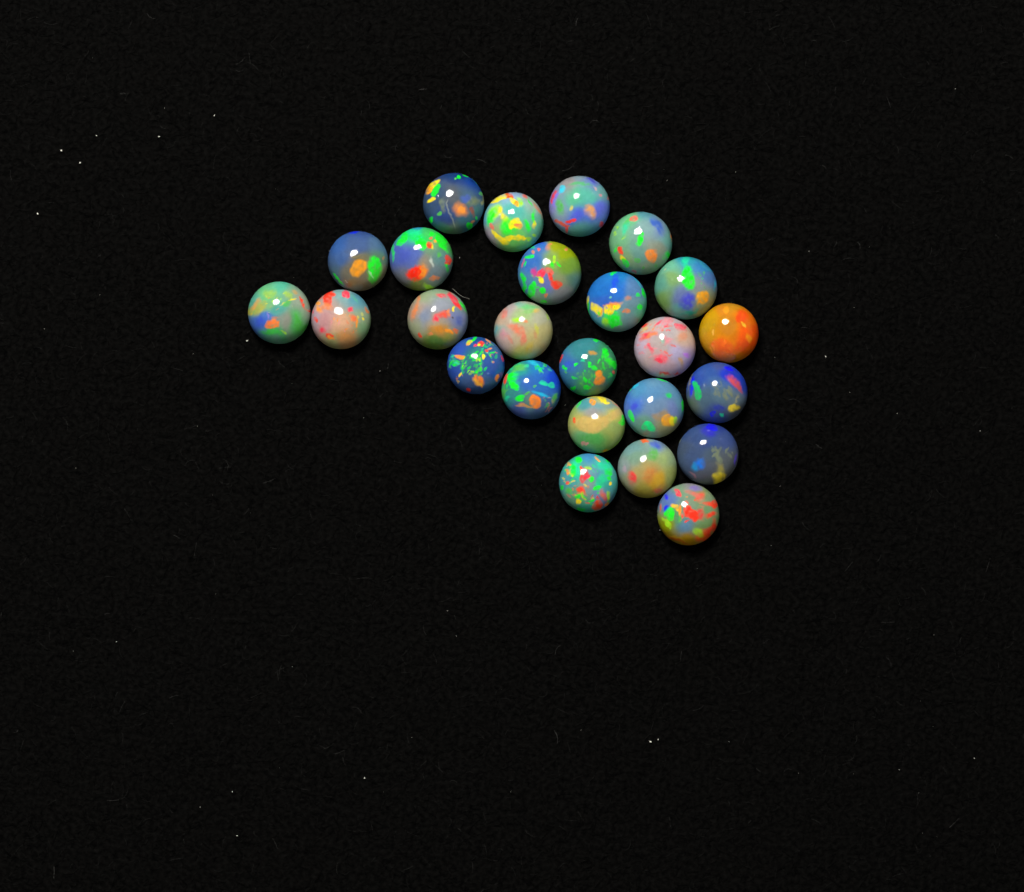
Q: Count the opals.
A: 25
